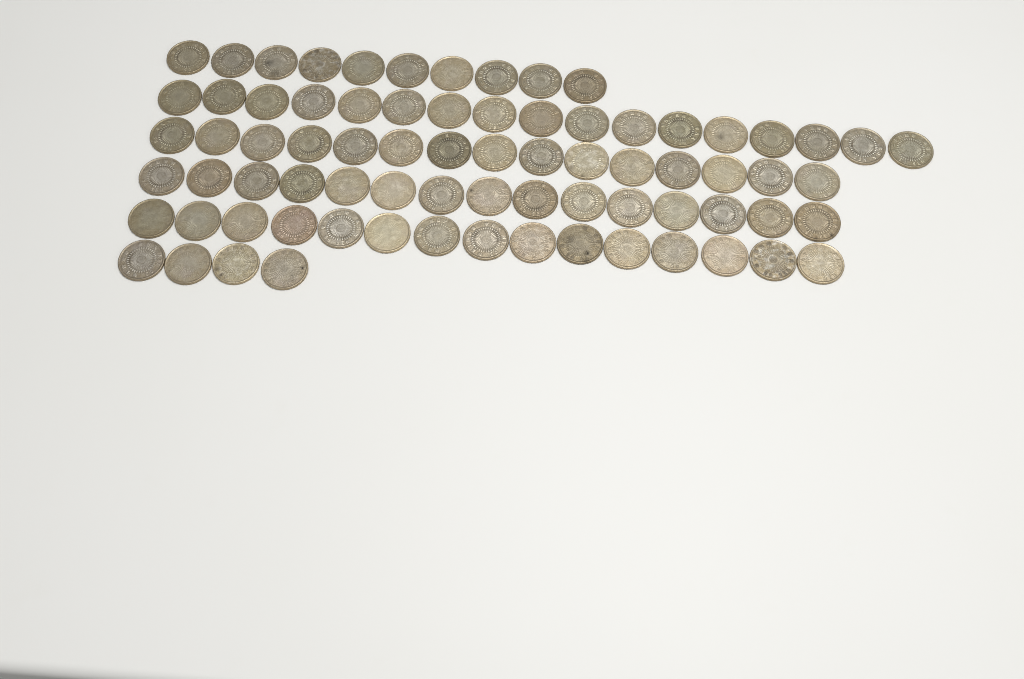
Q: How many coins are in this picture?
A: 76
